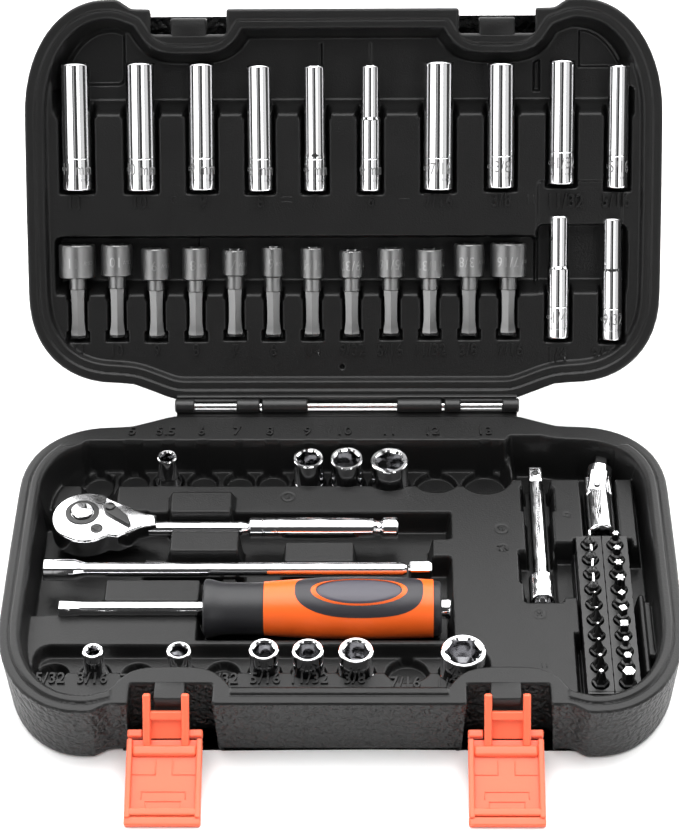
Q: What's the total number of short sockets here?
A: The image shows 10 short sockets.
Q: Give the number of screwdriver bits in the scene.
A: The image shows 20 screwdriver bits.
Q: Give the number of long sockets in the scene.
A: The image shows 12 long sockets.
